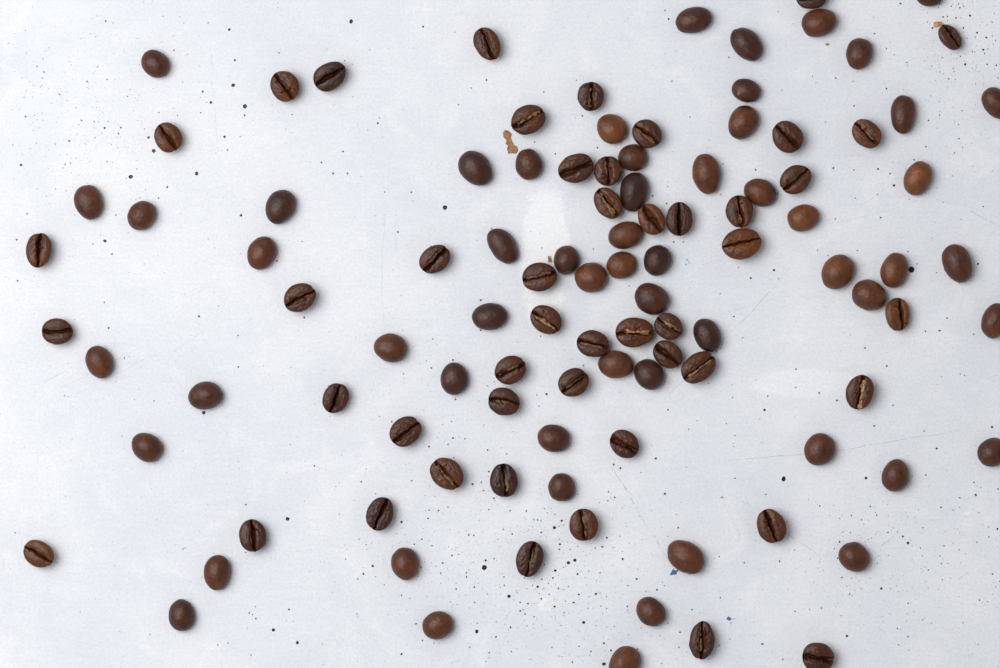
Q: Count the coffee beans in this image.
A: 105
